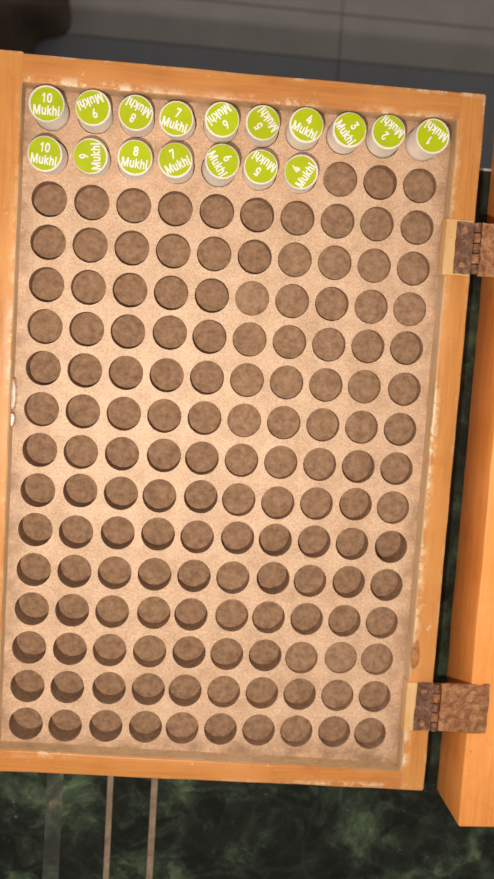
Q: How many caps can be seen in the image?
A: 17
